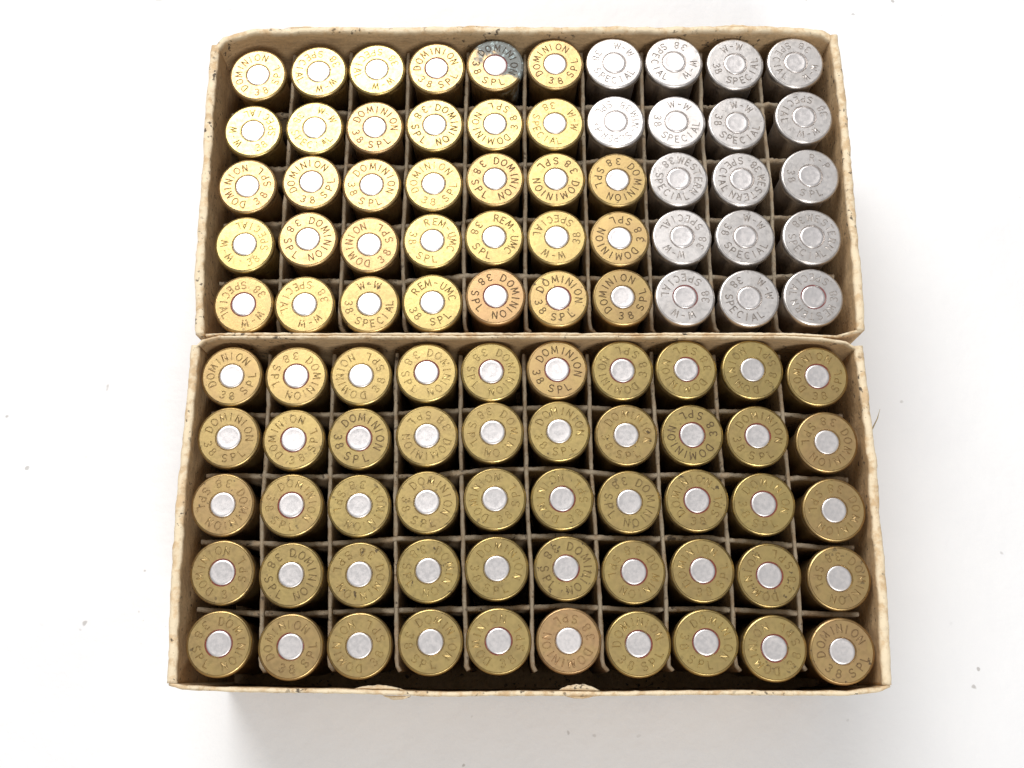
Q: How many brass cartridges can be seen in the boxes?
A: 83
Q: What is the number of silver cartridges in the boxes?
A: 17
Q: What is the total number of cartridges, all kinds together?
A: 100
